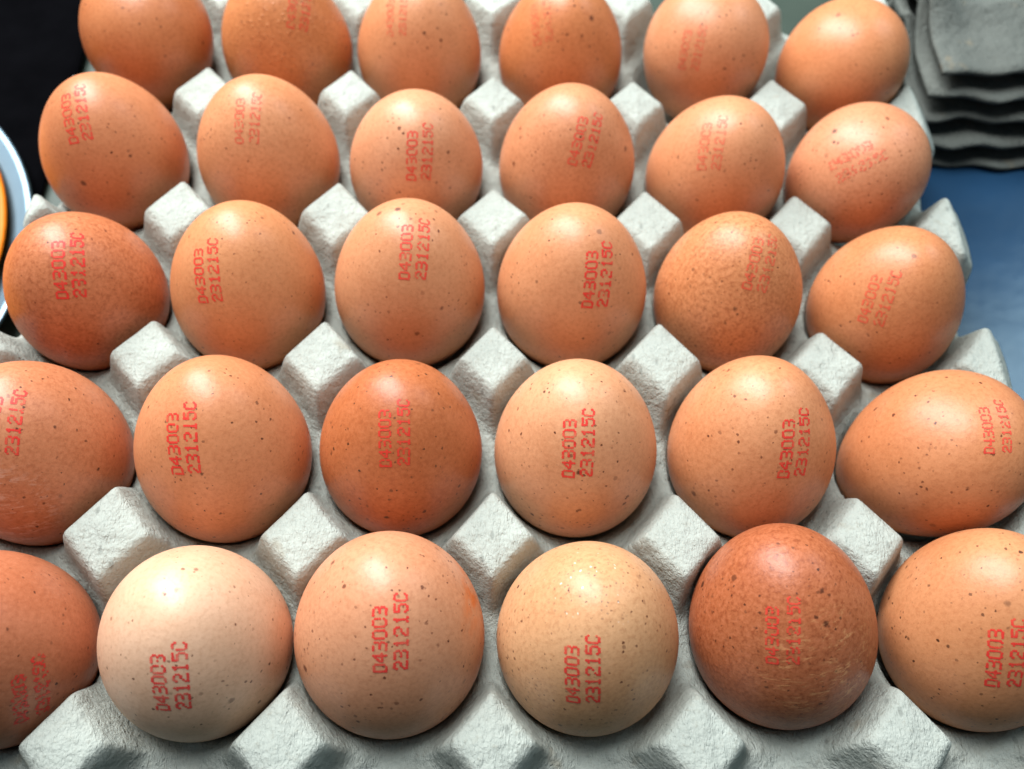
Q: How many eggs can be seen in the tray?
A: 30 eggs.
